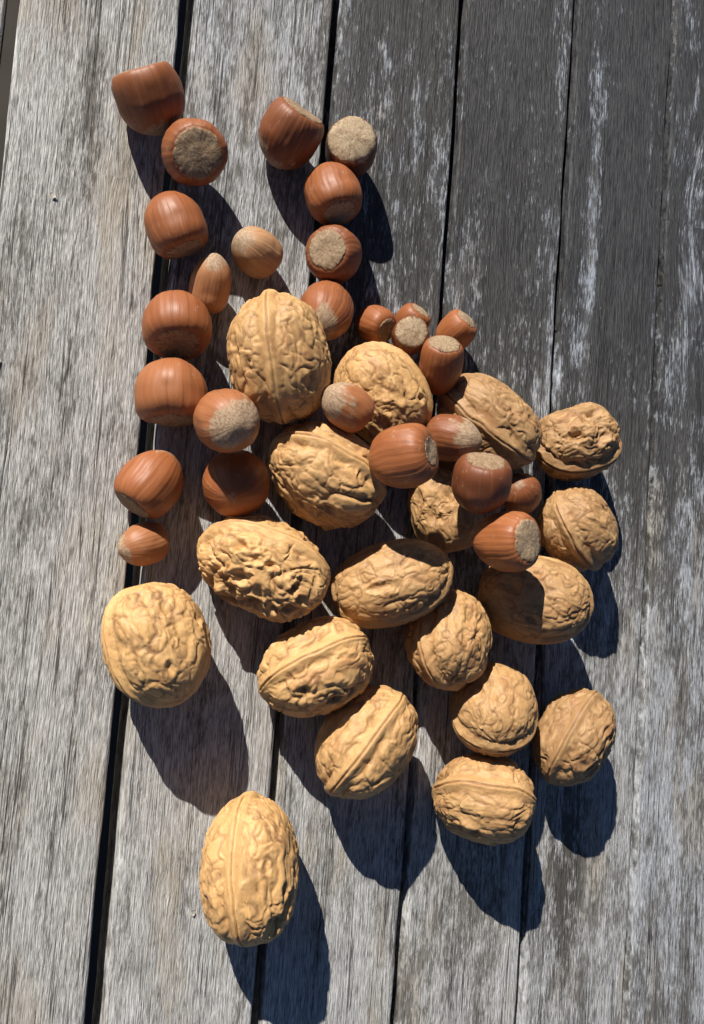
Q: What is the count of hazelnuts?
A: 27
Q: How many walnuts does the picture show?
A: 18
